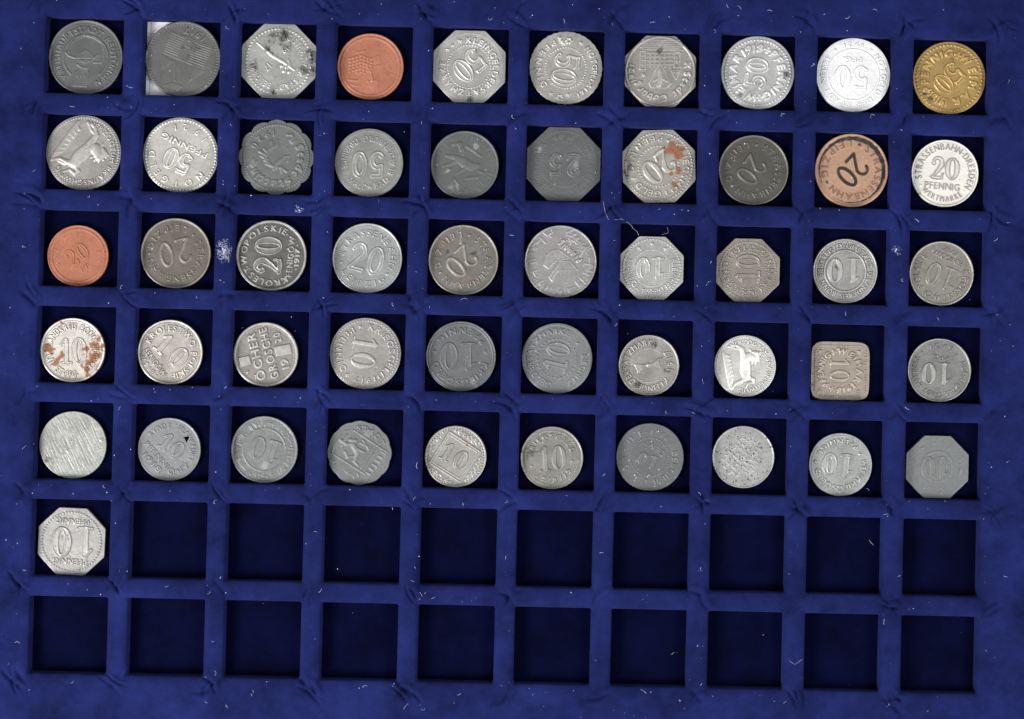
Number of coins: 51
